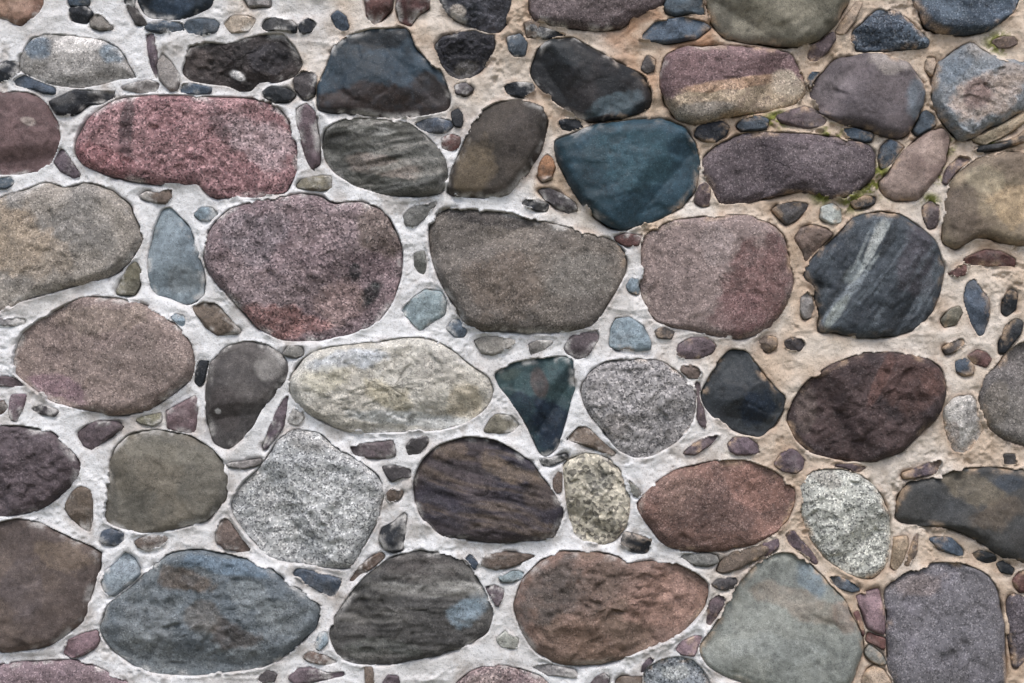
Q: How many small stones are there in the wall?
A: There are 165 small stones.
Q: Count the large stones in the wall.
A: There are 56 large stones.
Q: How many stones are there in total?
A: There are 221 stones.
